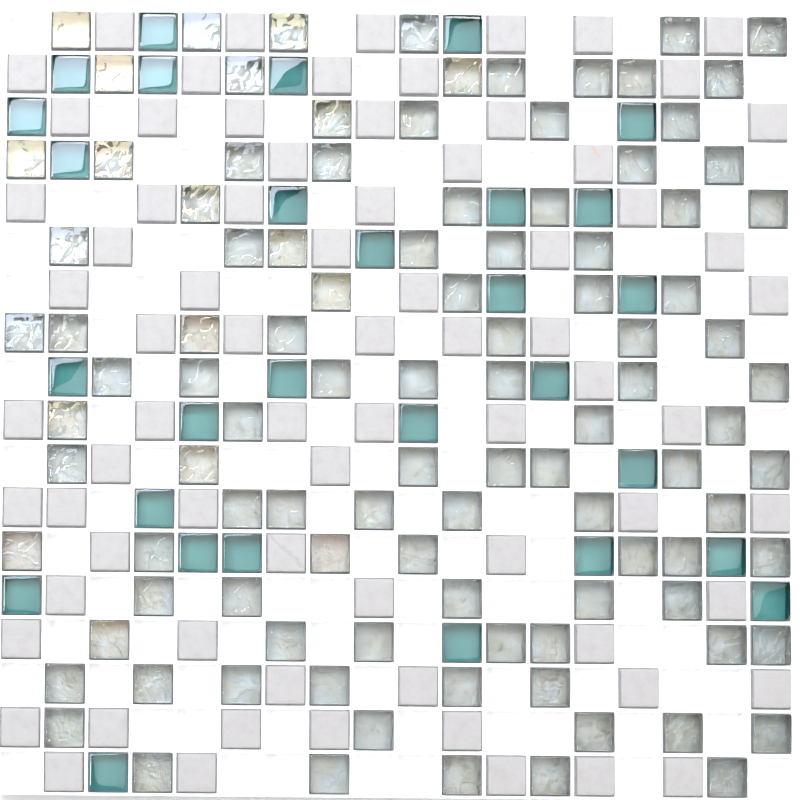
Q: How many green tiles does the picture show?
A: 29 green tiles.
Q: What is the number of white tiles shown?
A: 75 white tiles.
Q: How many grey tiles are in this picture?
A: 104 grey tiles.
